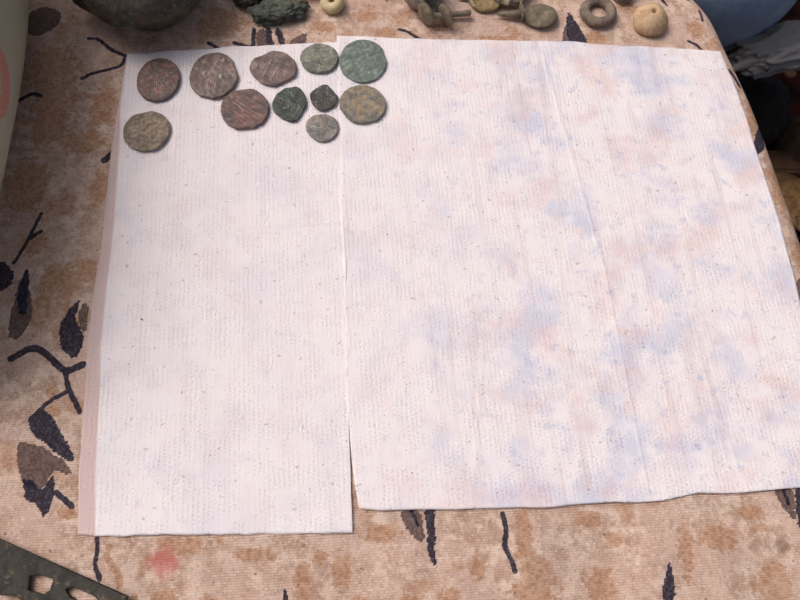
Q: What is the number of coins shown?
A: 11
